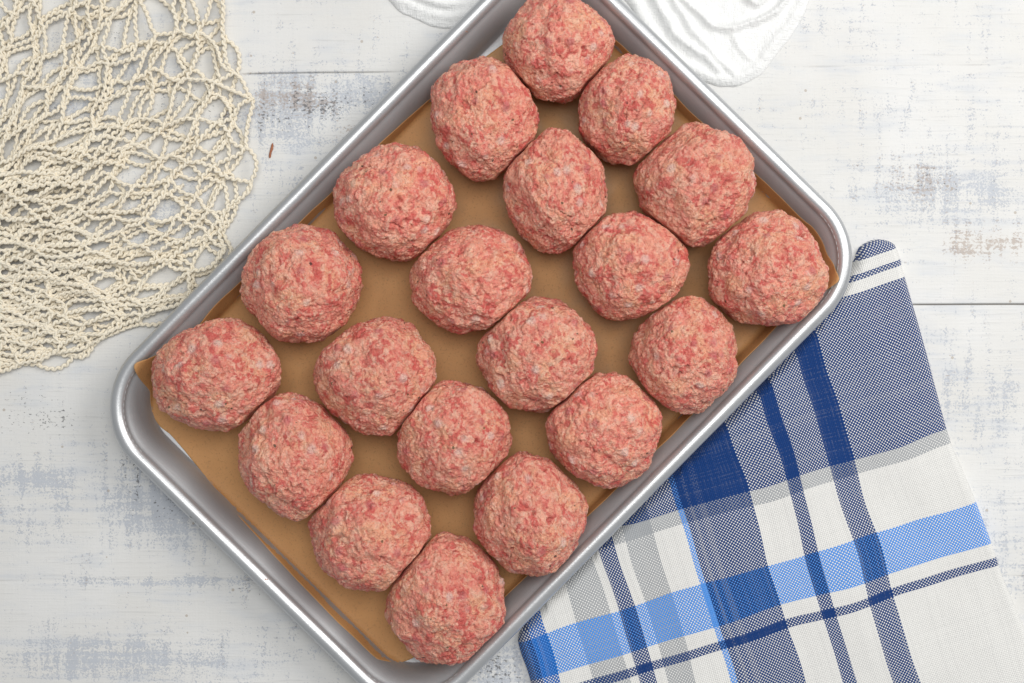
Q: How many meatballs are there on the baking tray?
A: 20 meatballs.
